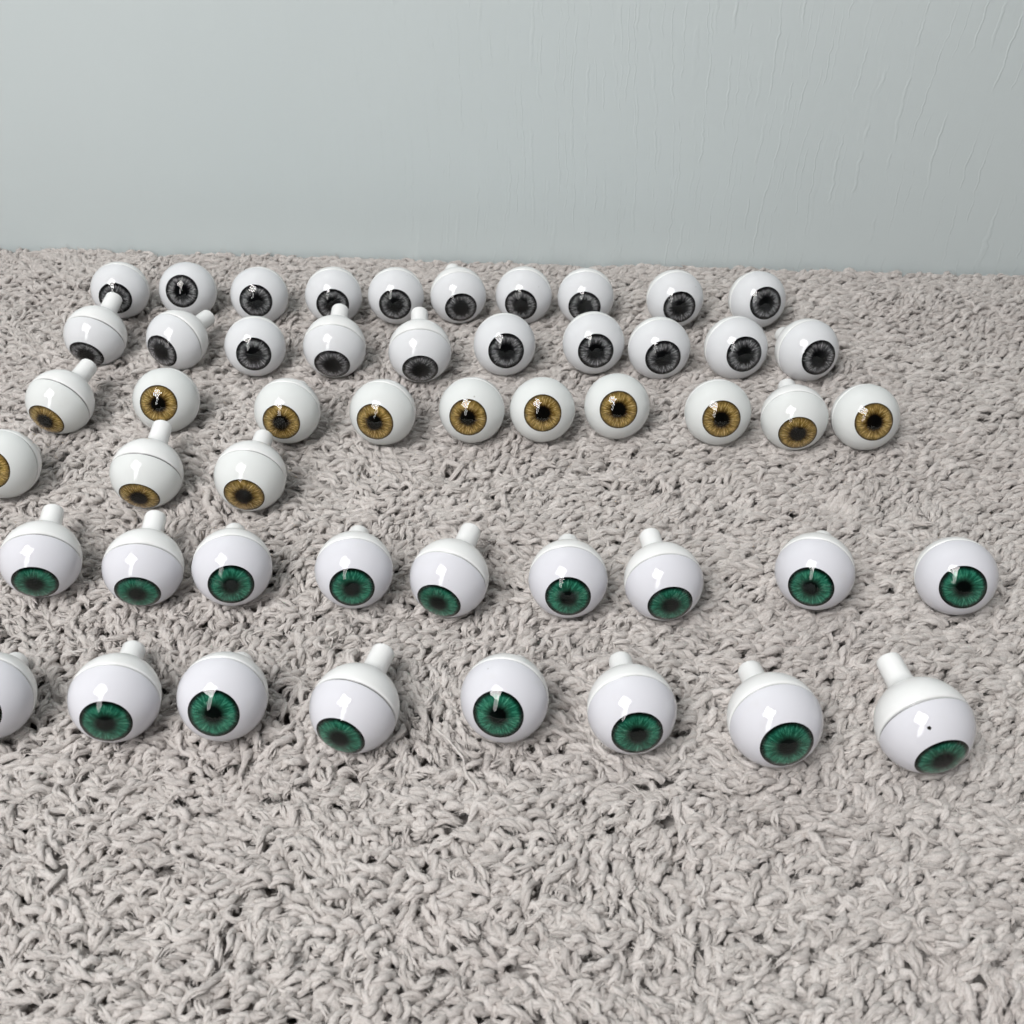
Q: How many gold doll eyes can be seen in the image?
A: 13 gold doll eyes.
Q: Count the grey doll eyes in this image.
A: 20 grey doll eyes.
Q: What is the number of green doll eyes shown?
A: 17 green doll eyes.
